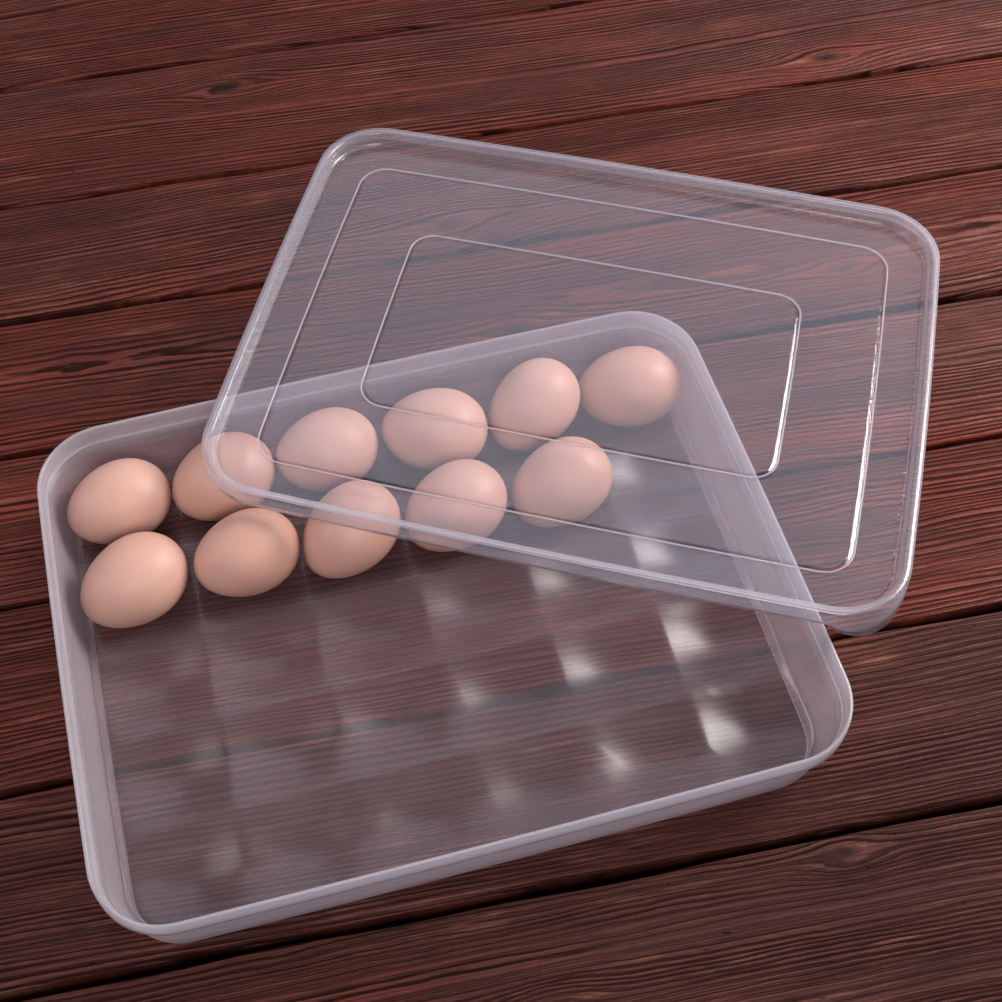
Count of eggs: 11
